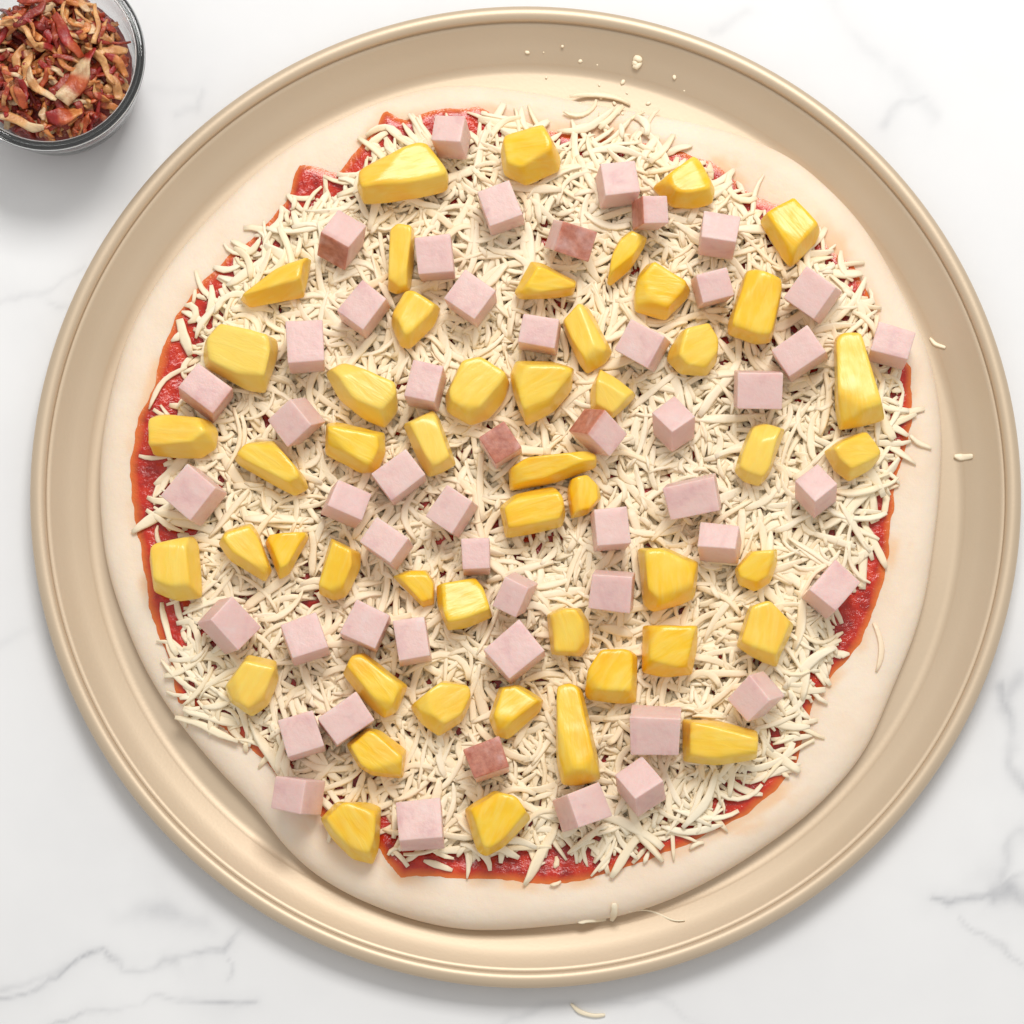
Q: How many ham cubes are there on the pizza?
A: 51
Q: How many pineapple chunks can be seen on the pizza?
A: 49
